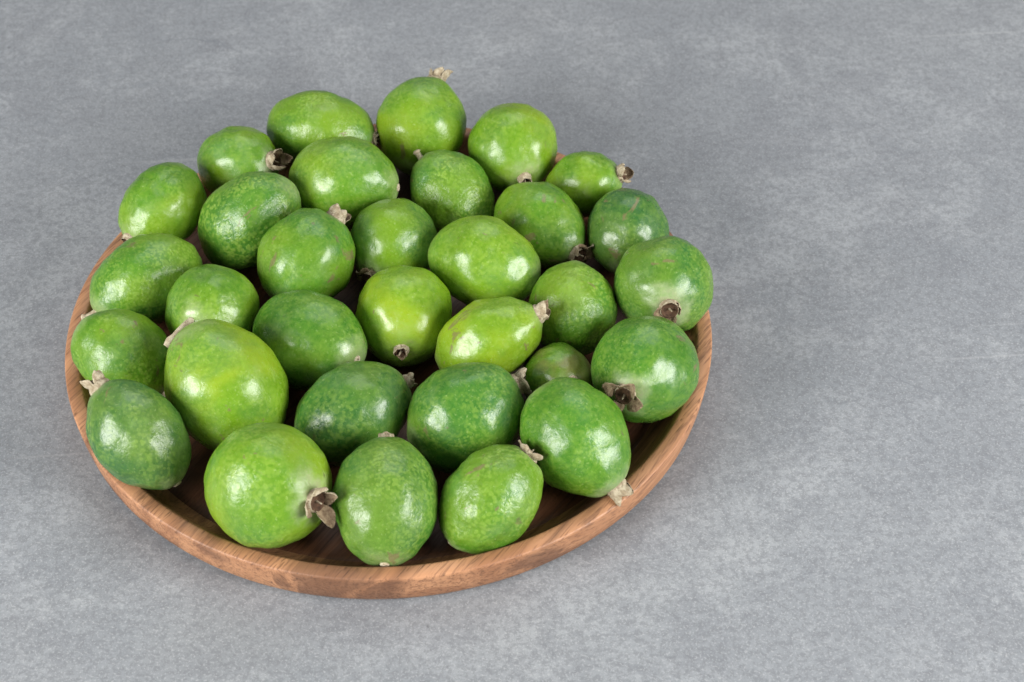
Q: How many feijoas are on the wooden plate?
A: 32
